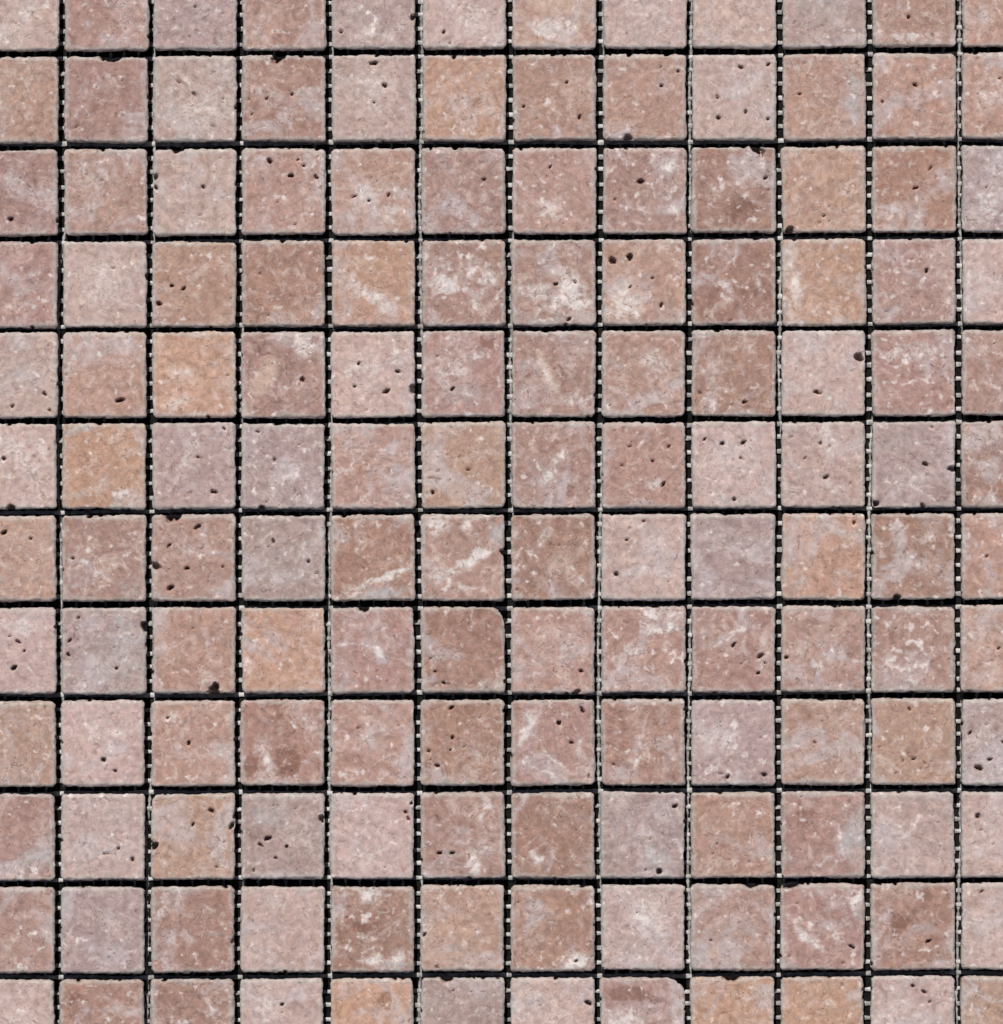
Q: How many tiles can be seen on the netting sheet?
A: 144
